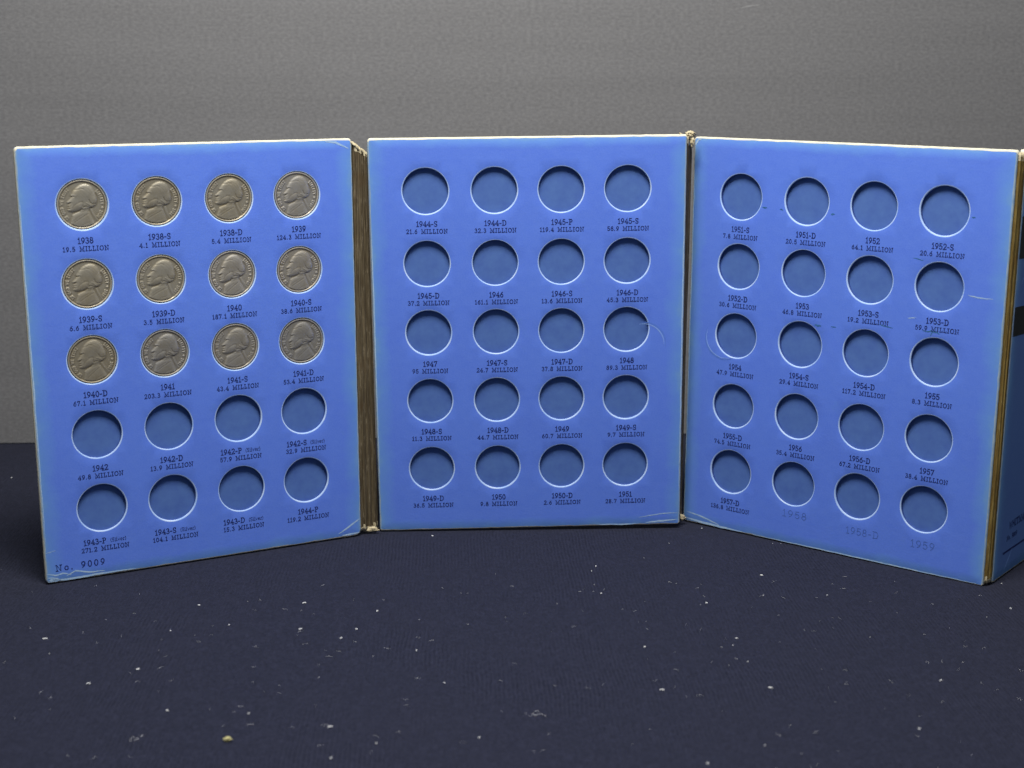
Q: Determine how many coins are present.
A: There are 12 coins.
